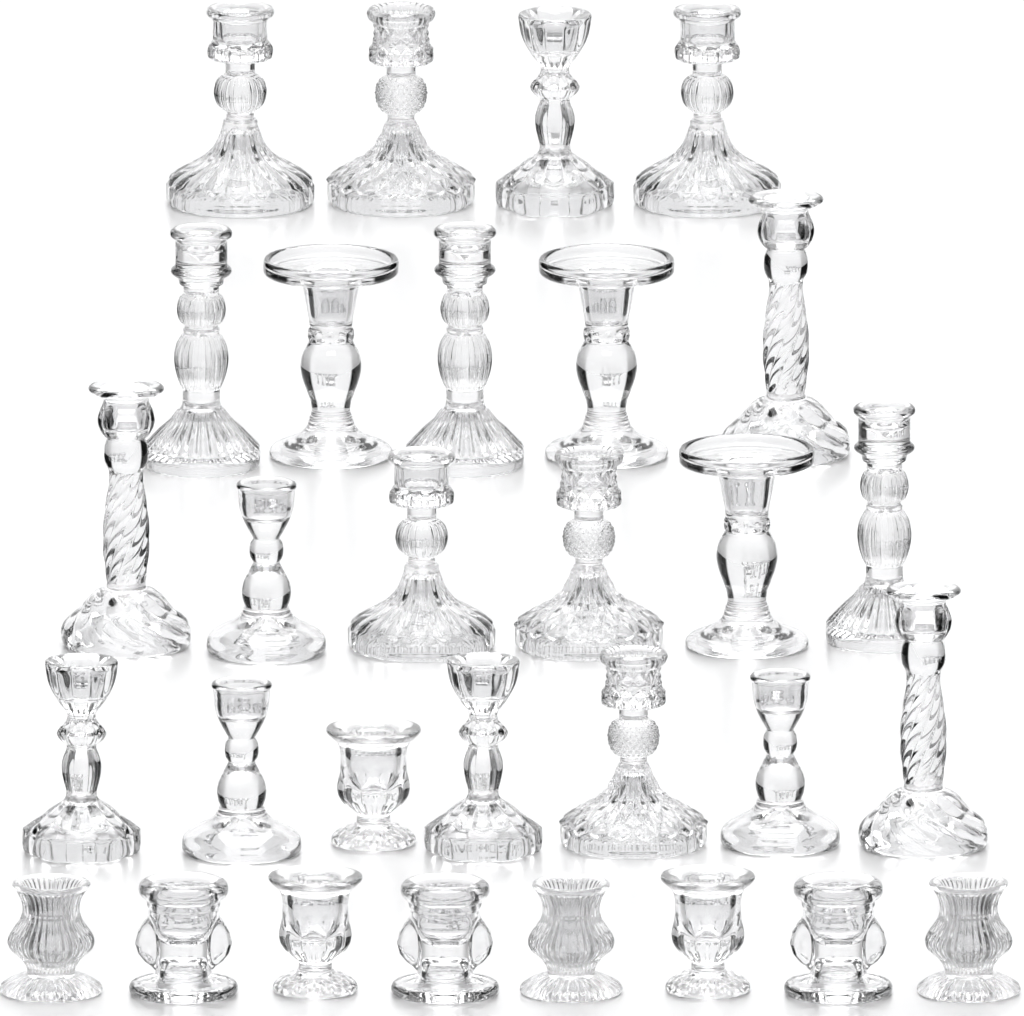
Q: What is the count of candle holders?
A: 30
